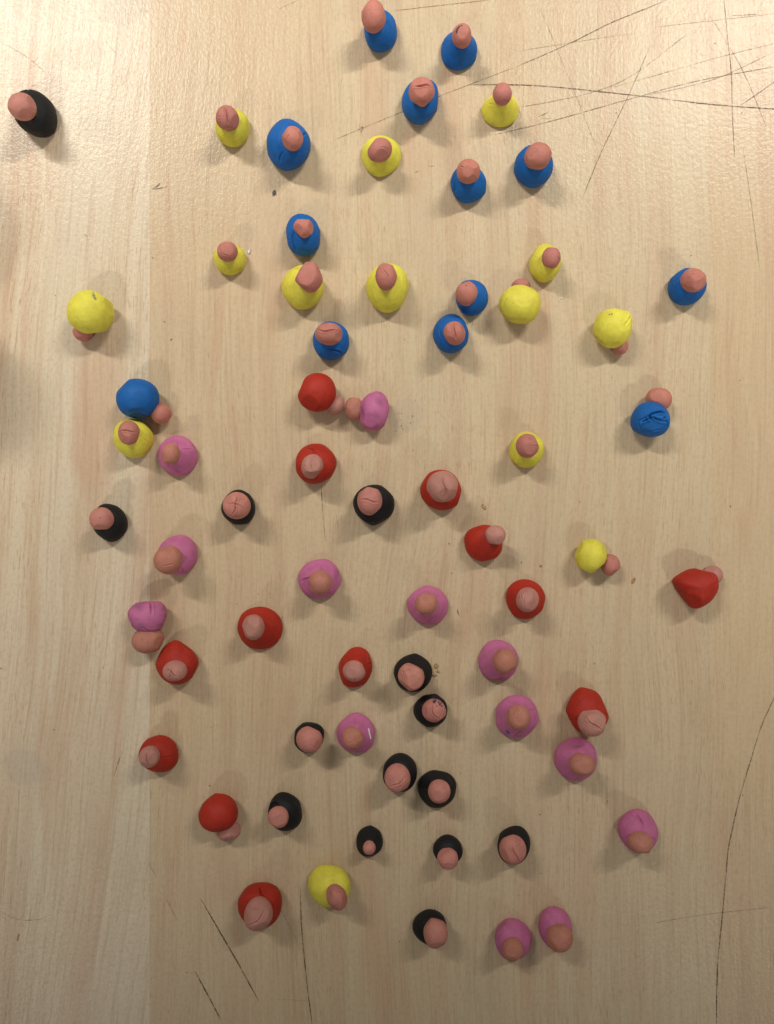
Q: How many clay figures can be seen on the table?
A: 67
